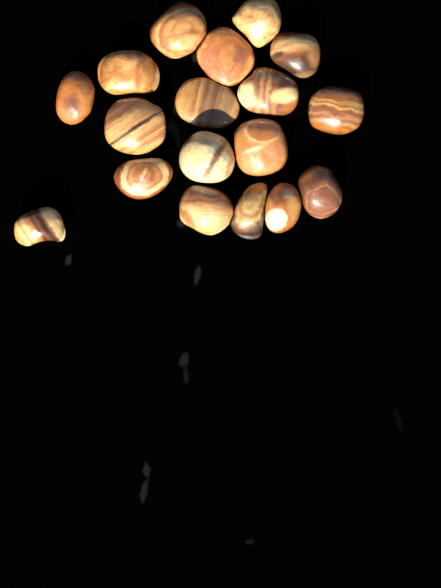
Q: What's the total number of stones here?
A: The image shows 18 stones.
